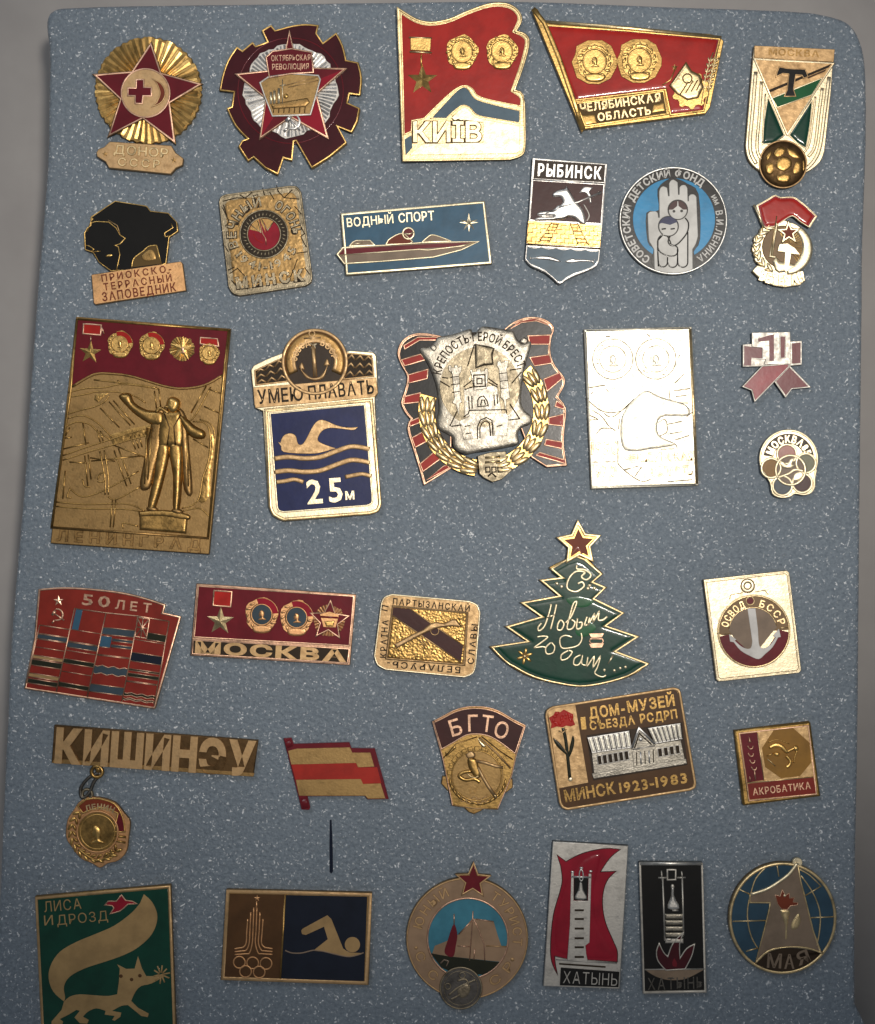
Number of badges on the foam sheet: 33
